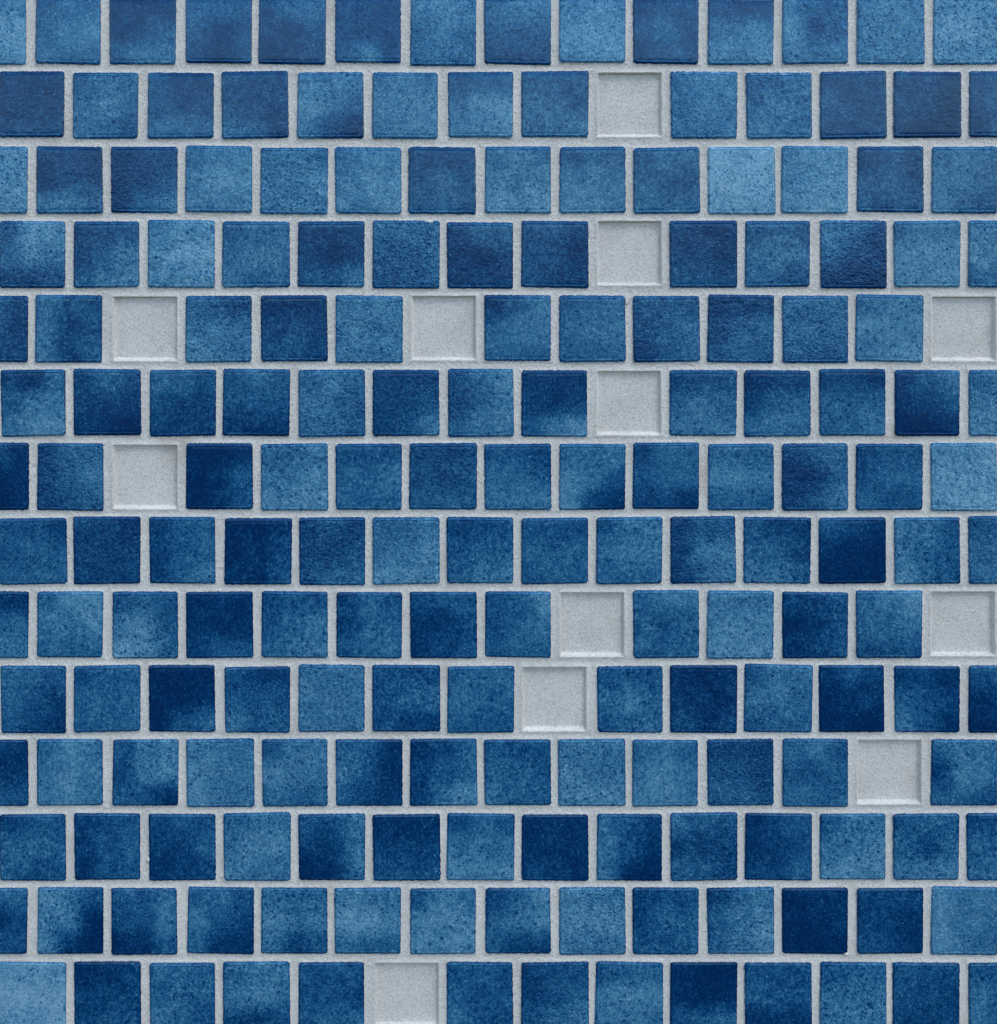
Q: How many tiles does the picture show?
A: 184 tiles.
